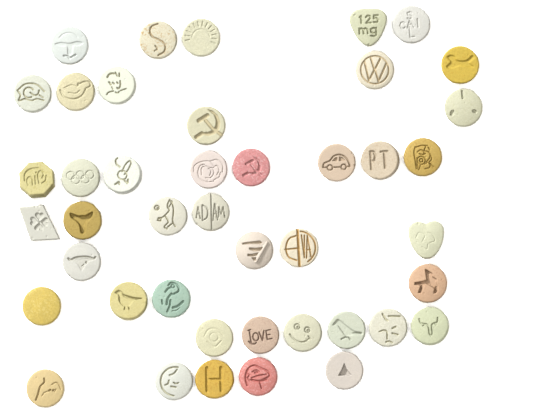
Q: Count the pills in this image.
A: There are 43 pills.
